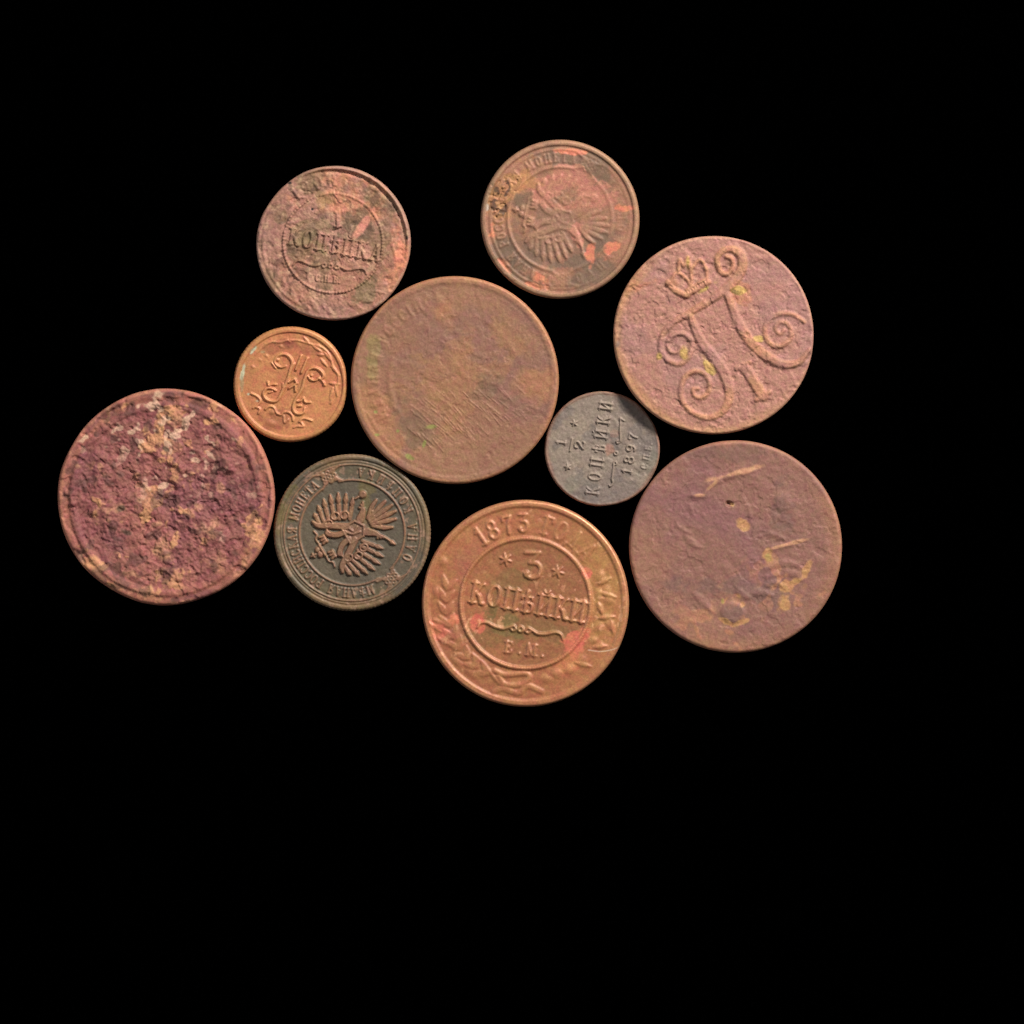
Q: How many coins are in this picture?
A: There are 10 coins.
